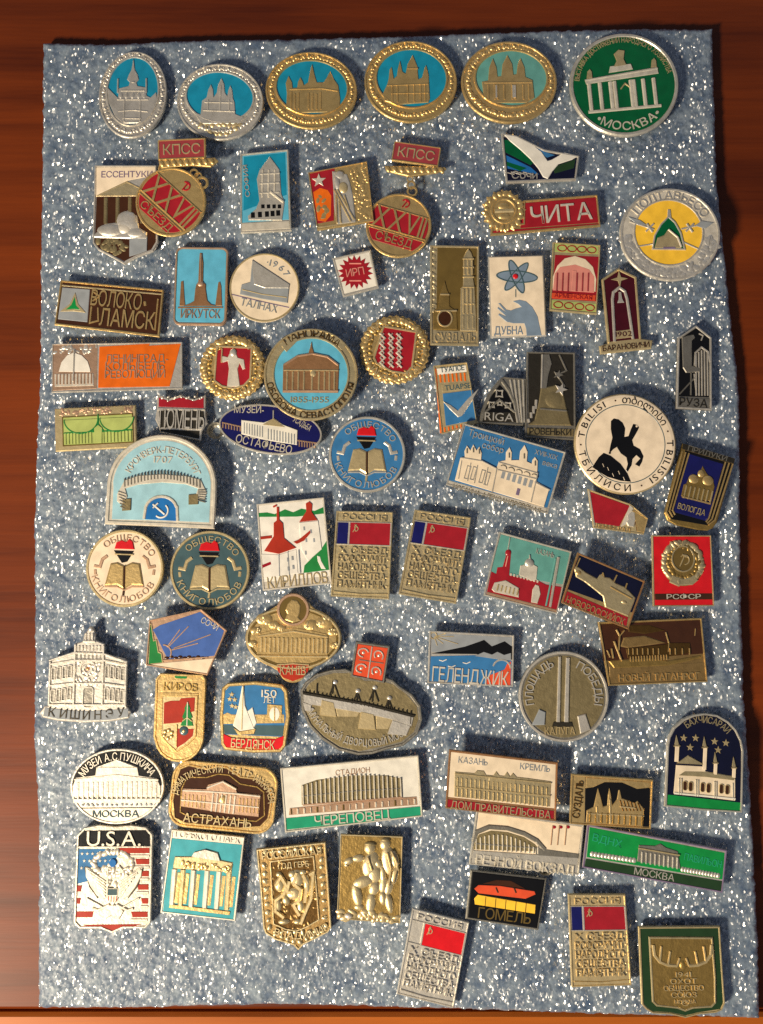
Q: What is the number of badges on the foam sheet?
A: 72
